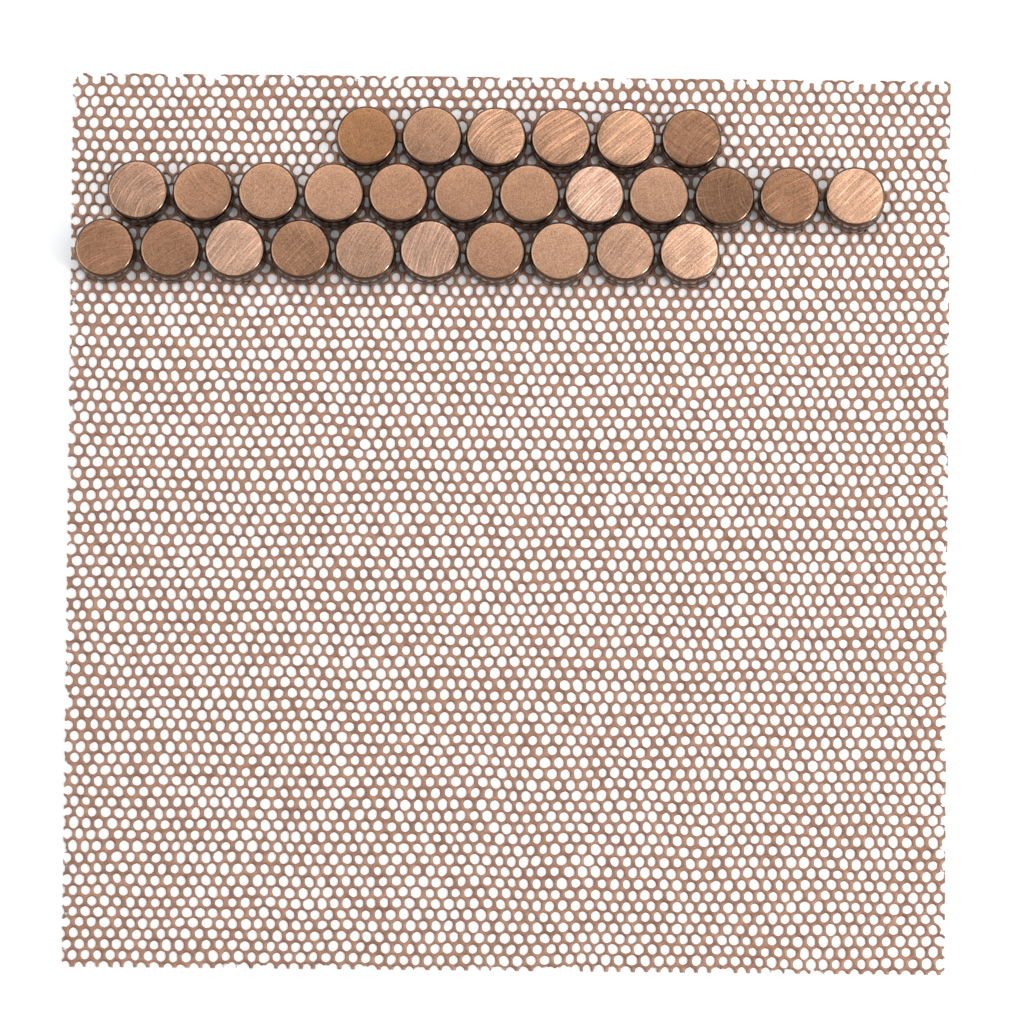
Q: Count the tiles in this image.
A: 28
